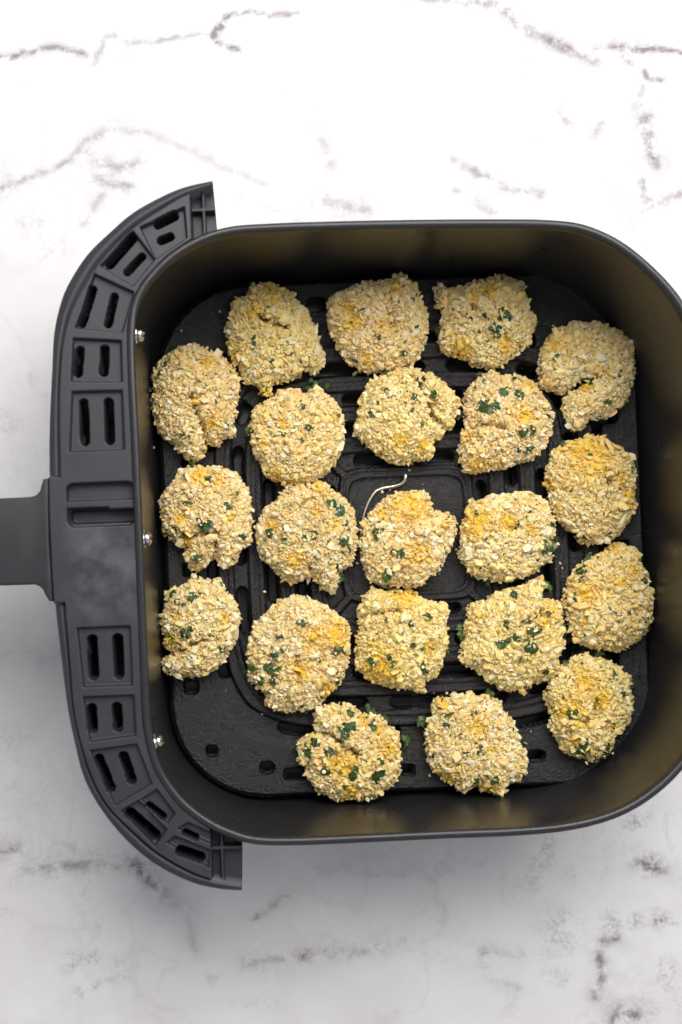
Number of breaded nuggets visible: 21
